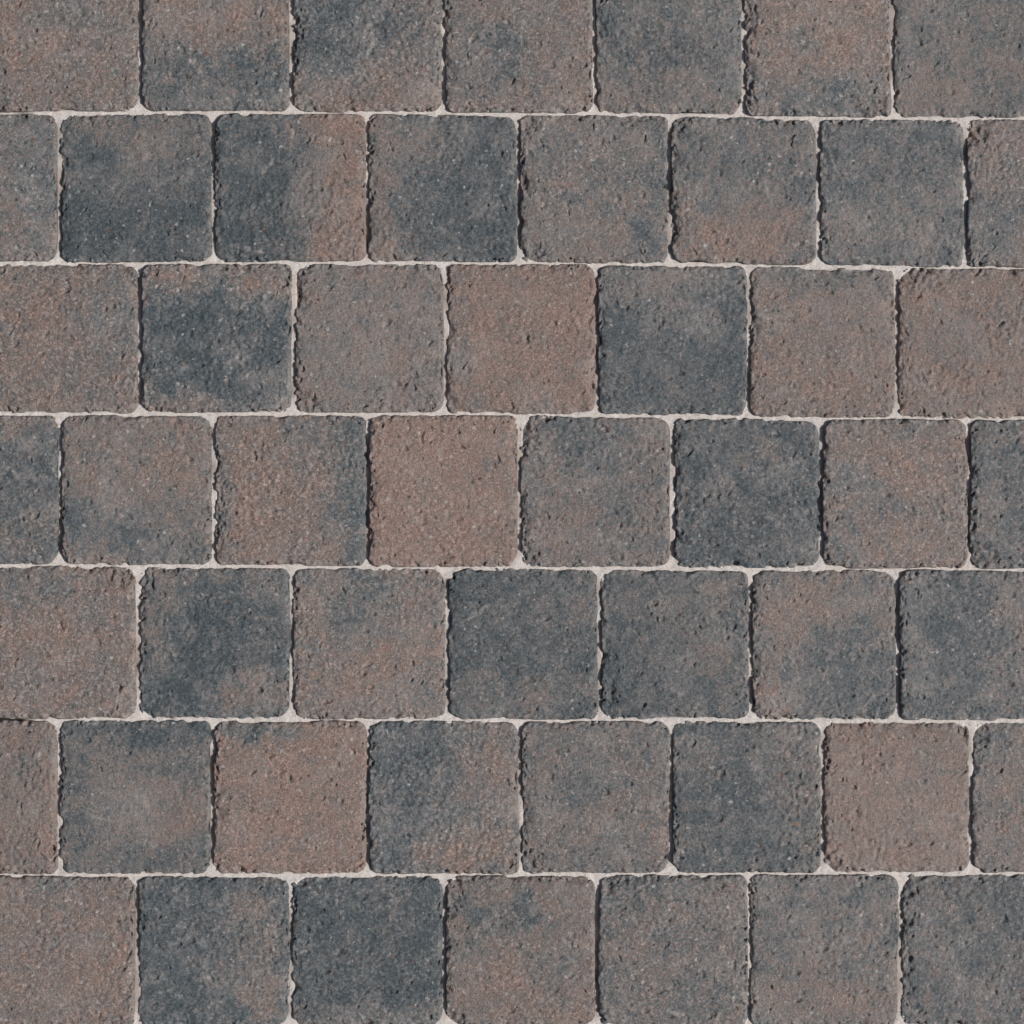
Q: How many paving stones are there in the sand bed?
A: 52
